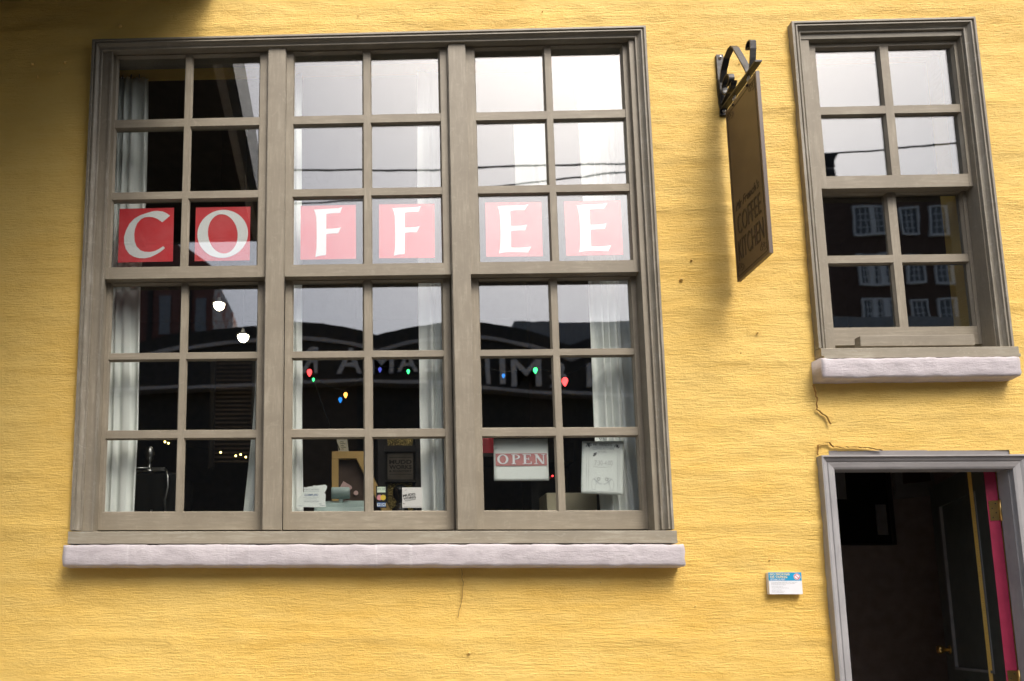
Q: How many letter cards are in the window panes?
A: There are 6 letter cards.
